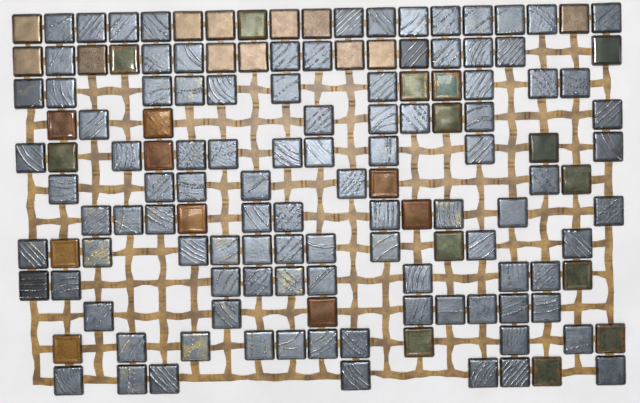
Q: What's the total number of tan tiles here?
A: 12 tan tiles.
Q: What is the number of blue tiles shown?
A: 102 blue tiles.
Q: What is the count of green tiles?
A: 14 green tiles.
